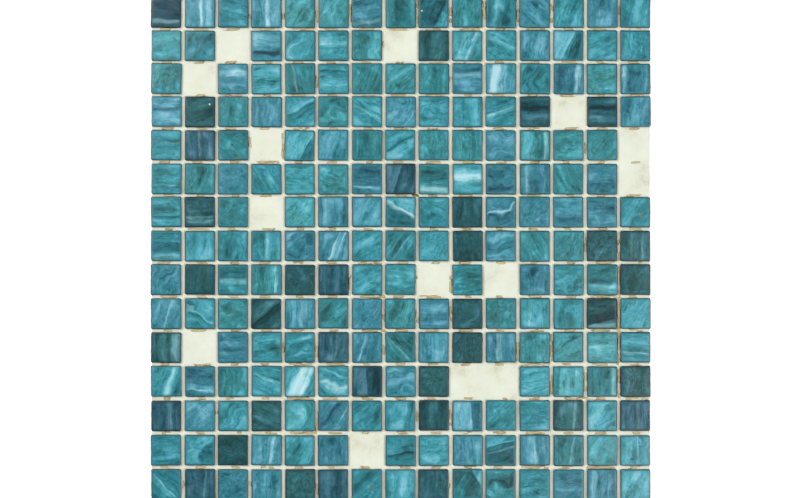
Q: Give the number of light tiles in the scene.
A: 176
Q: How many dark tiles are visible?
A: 35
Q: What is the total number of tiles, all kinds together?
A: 211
